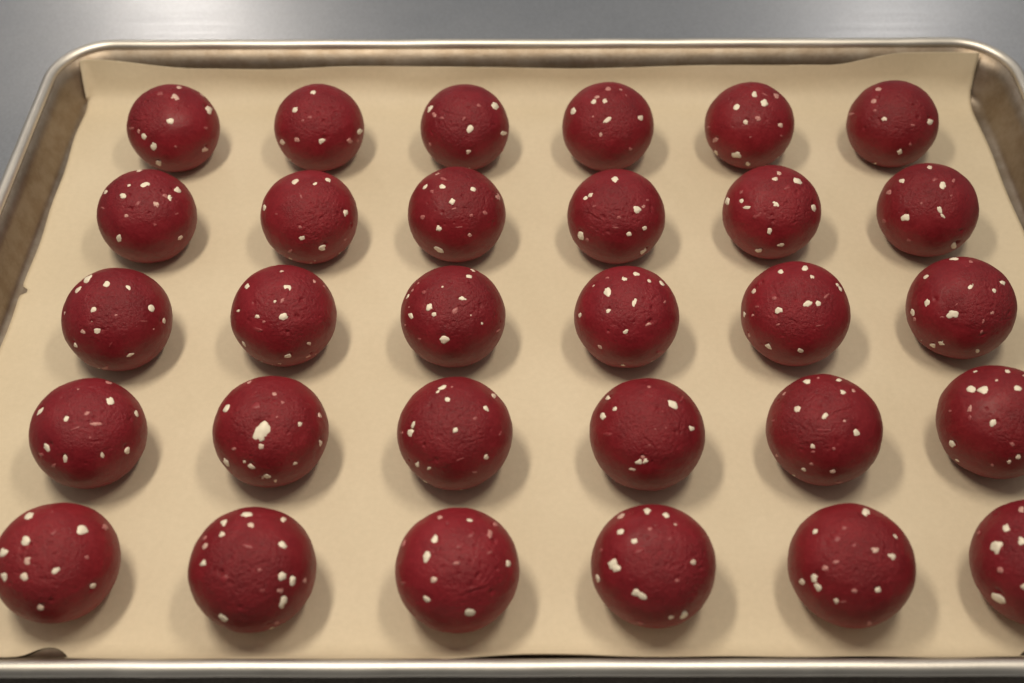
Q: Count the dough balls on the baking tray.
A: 30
